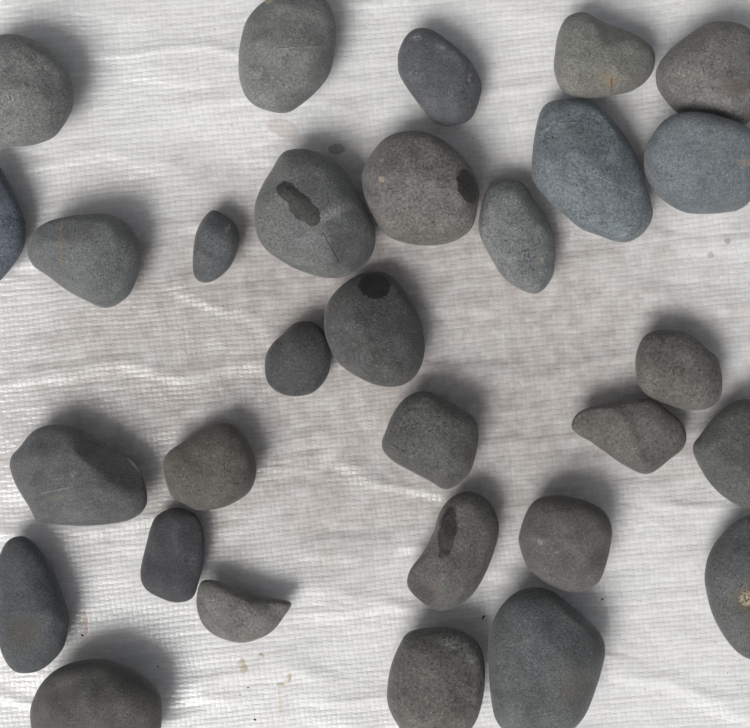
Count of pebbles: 30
